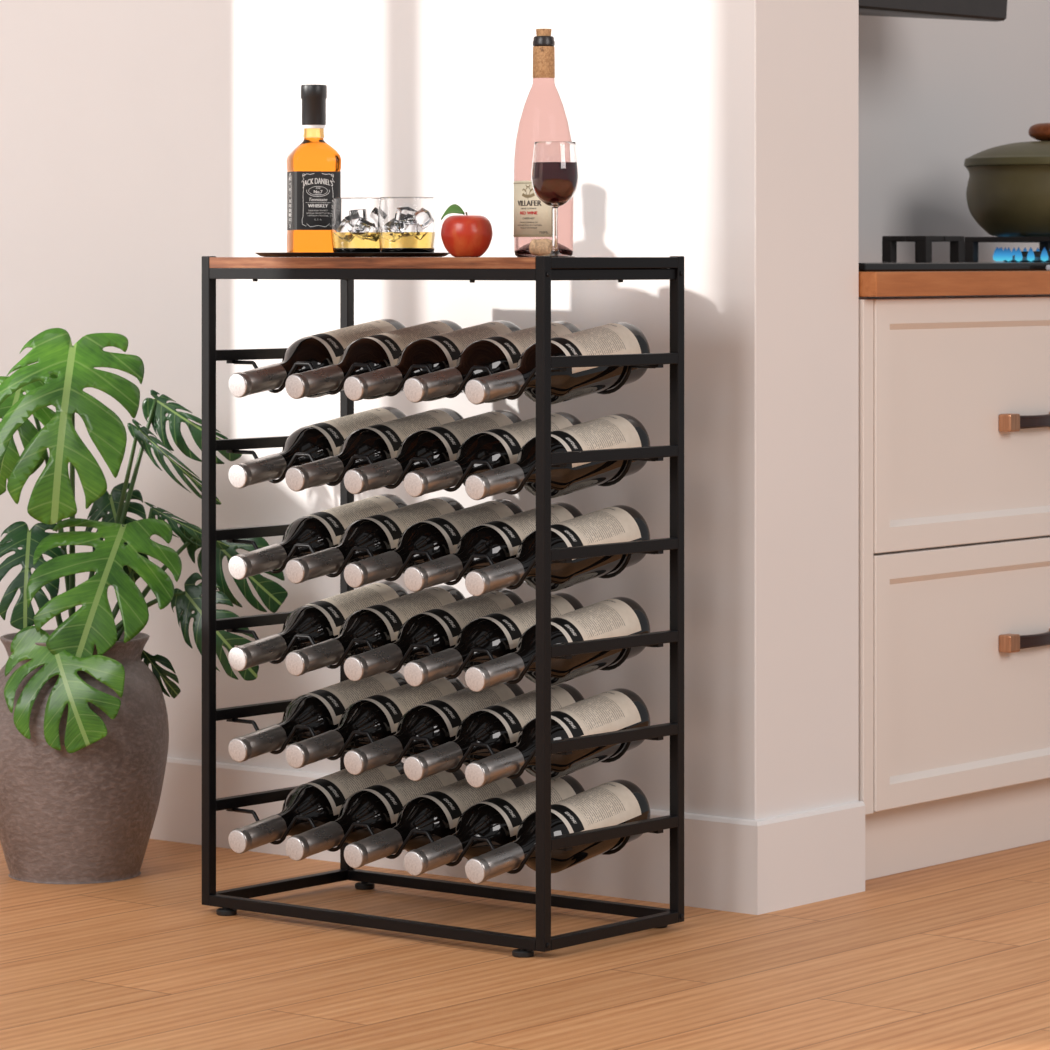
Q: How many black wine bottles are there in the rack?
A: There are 30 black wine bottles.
